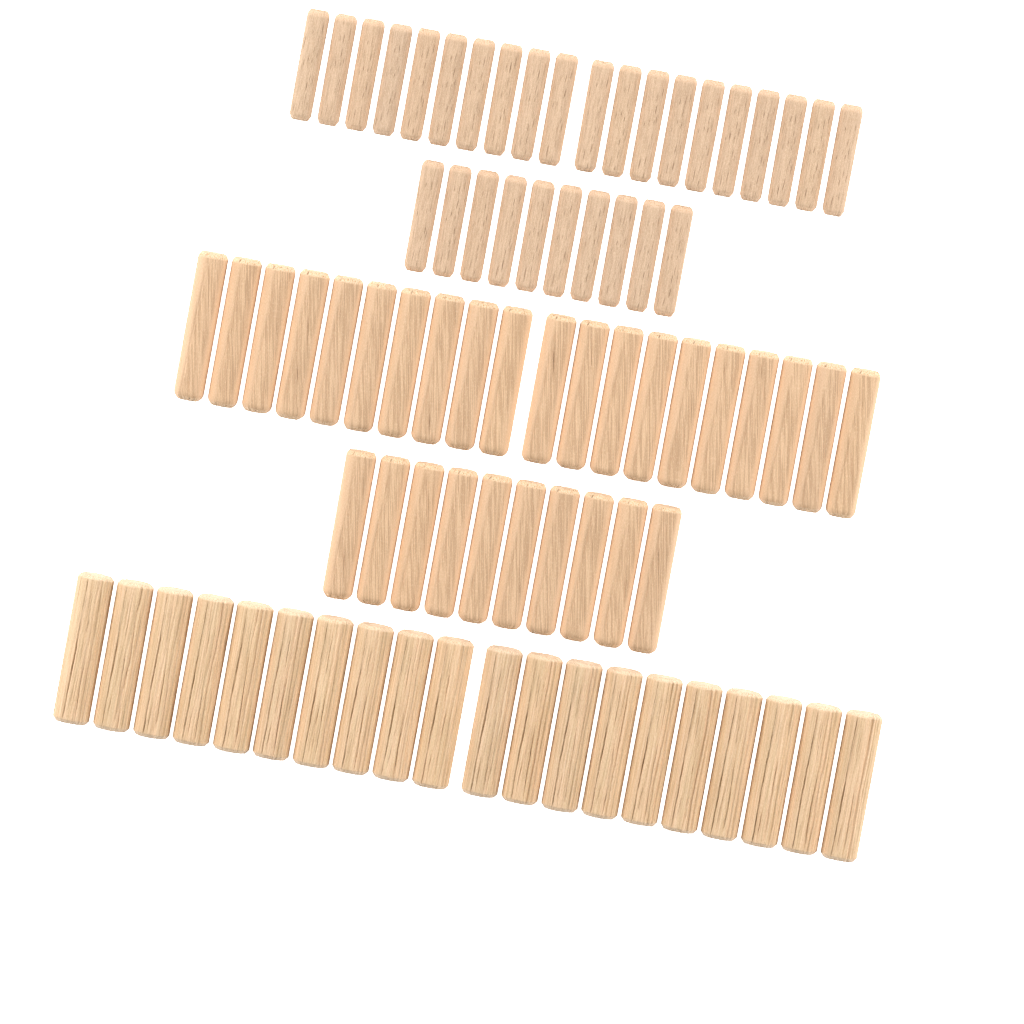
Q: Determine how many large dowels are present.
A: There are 20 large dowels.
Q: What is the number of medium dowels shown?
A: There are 30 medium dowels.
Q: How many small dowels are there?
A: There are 30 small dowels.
